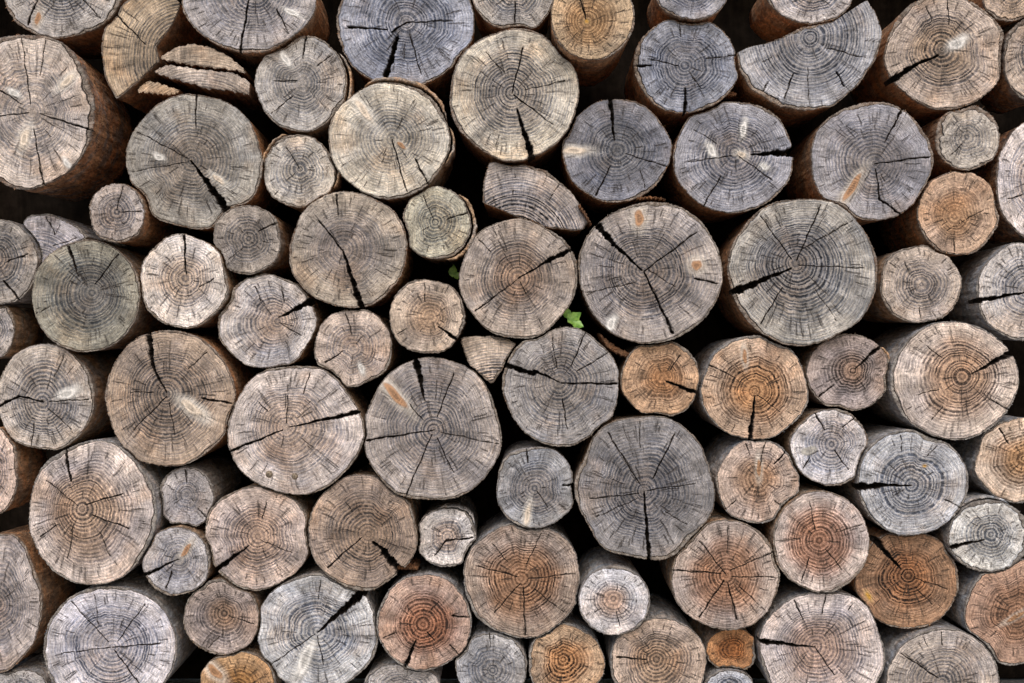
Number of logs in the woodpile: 88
